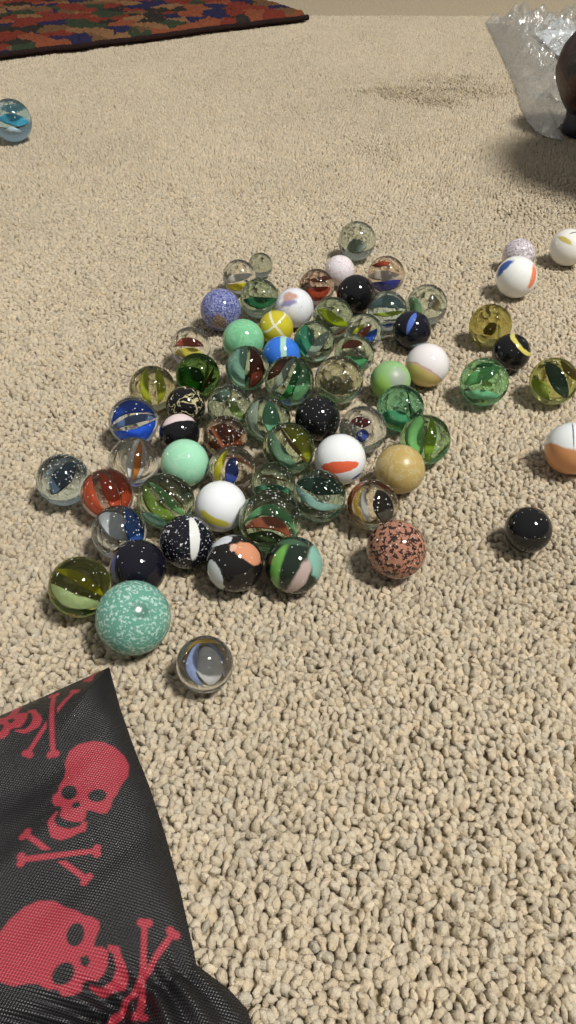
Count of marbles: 71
